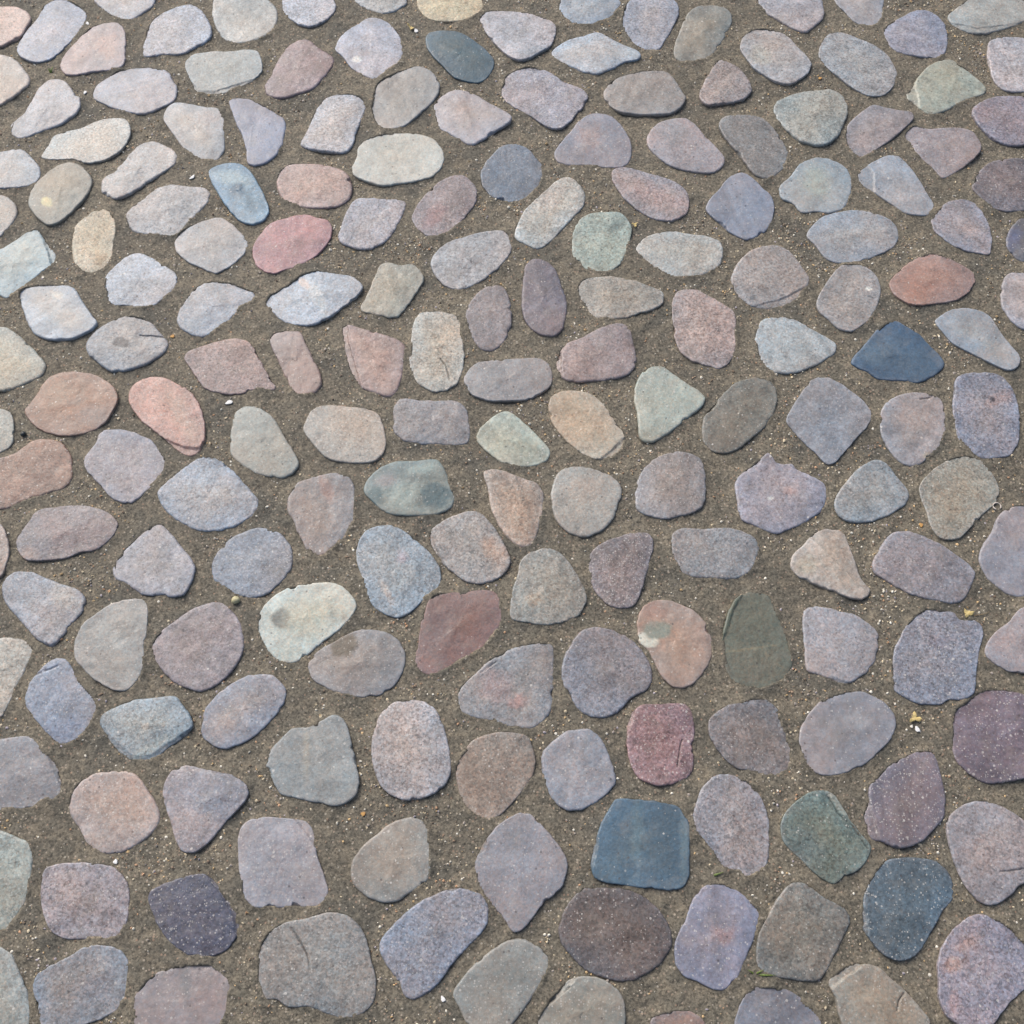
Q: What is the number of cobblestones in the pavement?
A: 186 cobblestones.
